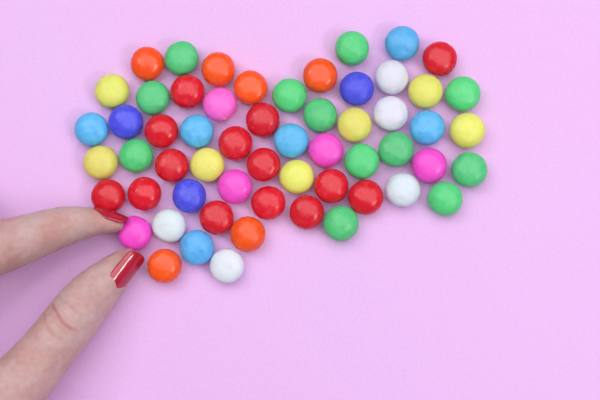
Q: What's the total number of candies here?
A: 58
